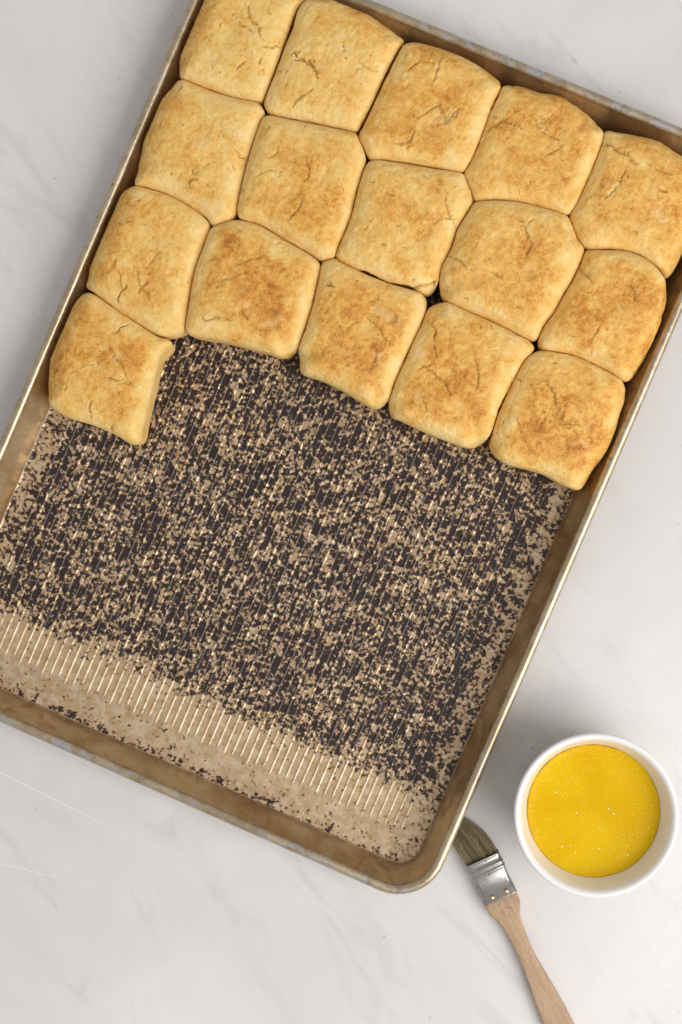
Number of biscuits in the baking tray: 16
